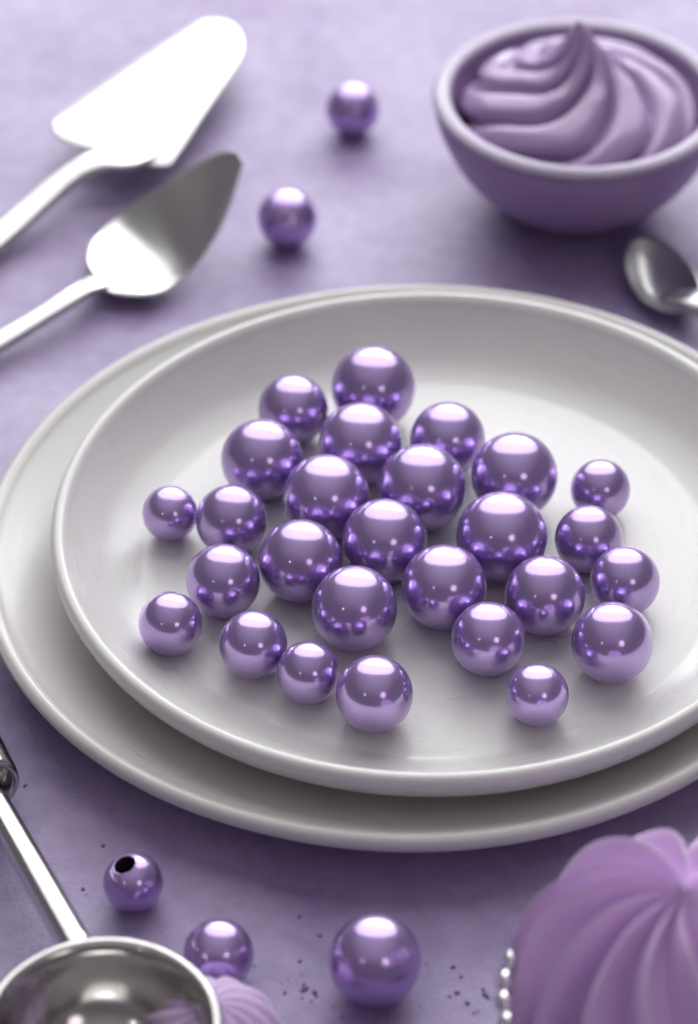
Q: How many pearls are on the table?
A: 32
